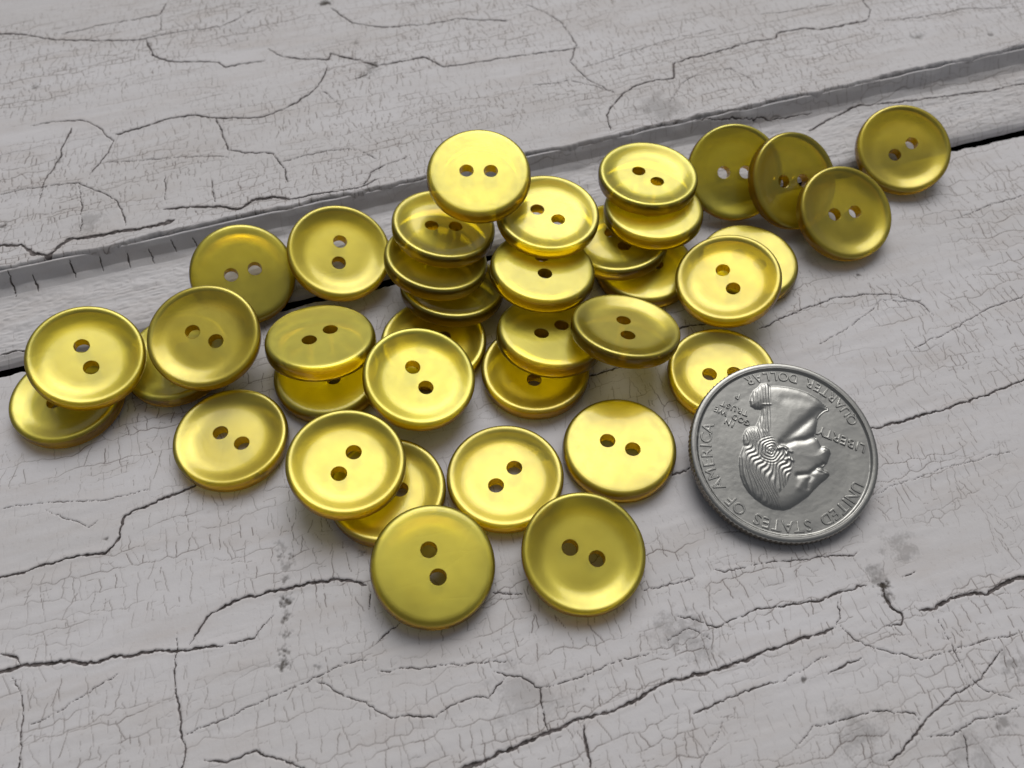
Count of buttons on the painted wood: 37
